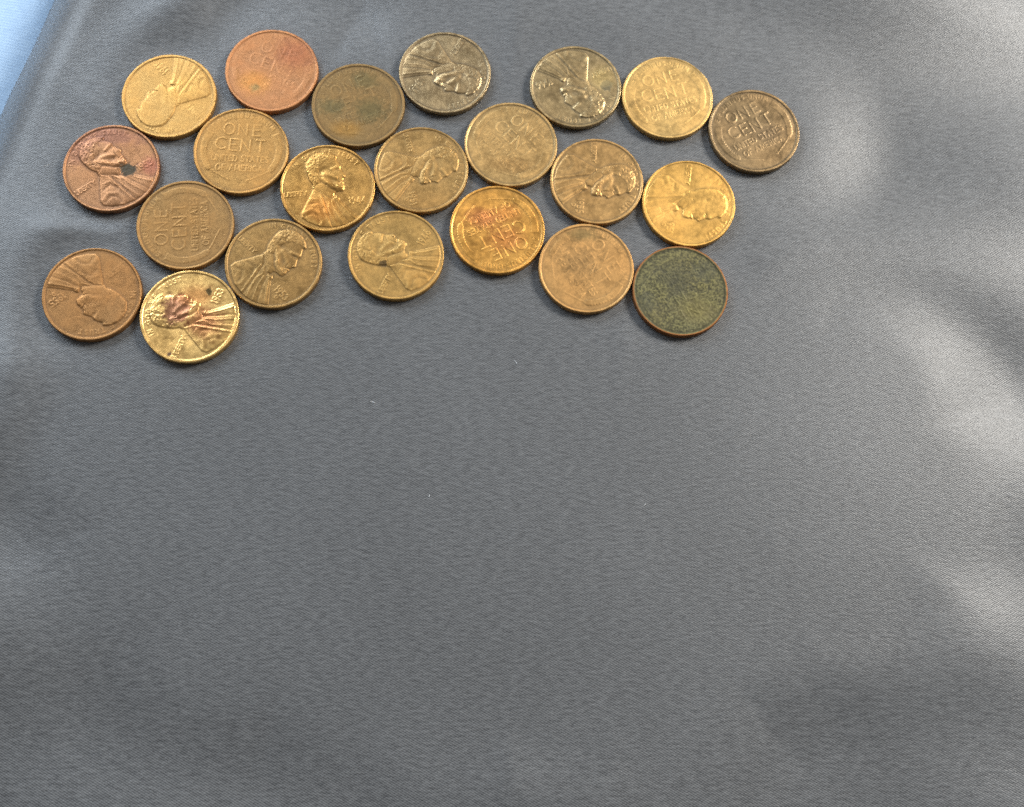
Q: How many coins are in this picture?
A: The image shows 22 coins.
